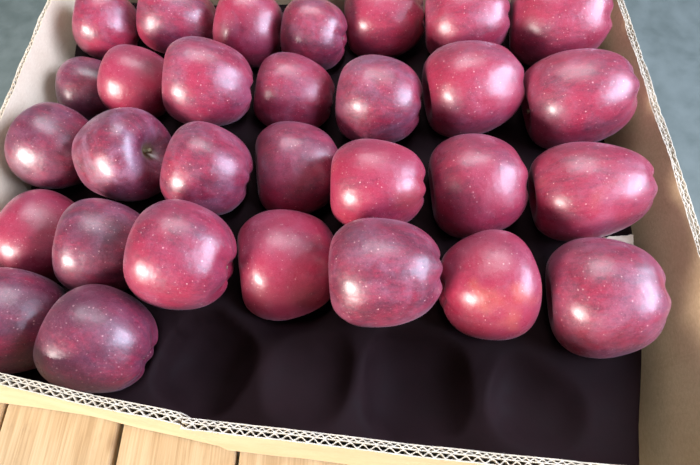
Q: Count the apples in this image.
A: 30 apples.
